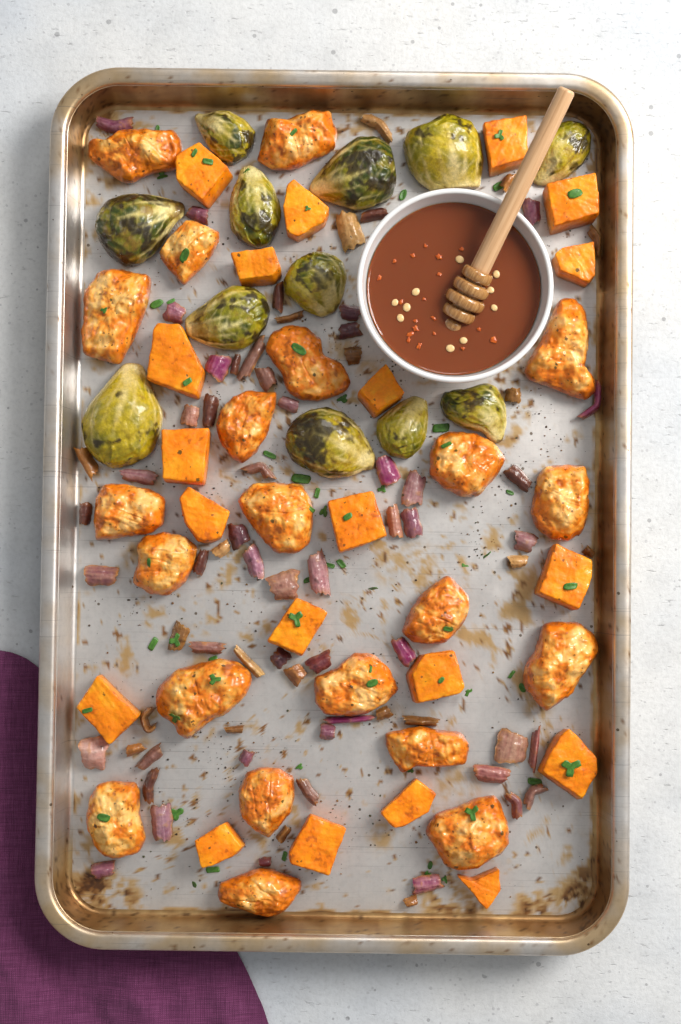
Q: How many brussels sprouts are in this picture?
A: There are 12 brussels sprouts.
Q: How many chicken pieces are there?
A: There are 21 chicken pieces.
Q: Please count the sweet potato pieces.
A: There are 20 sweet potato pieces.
